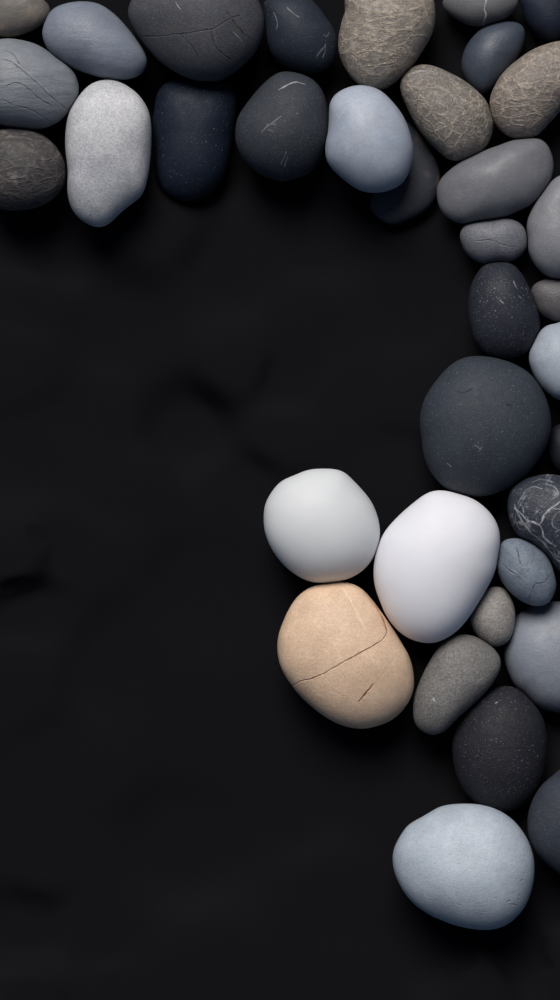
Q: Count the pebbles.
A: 36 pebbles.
